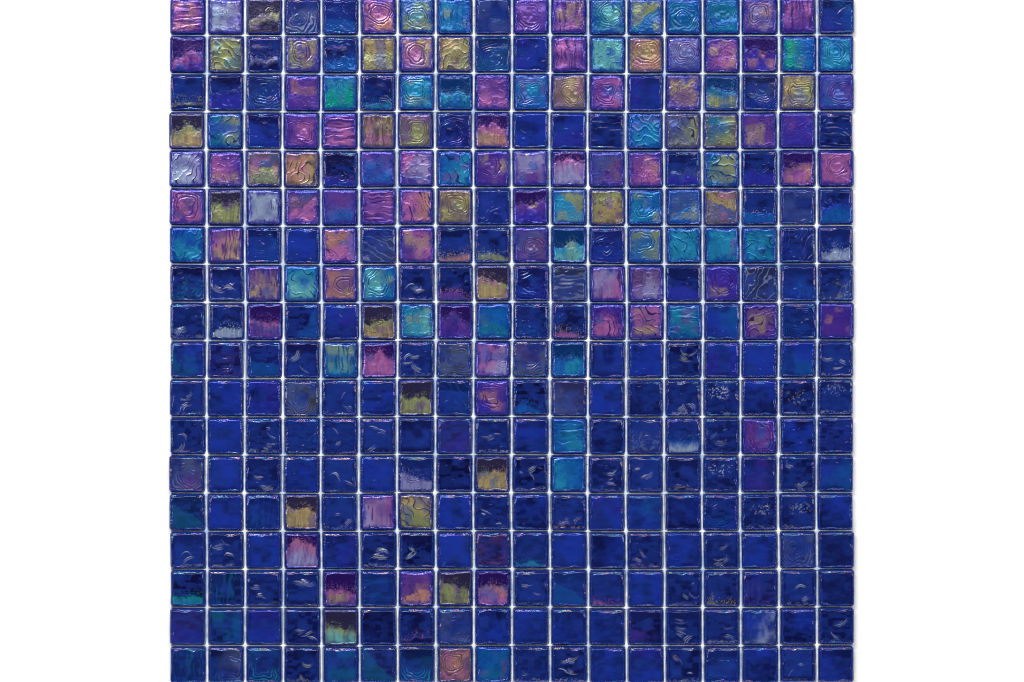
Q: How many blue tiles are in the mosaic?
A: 194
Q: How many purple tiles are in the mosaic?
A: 66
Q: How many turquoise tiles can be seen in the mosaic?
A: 37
